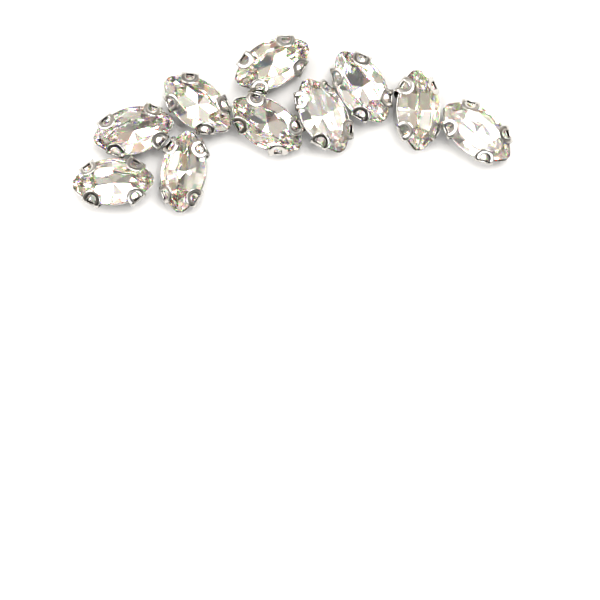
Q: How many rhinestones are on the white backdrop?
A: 10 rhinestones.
